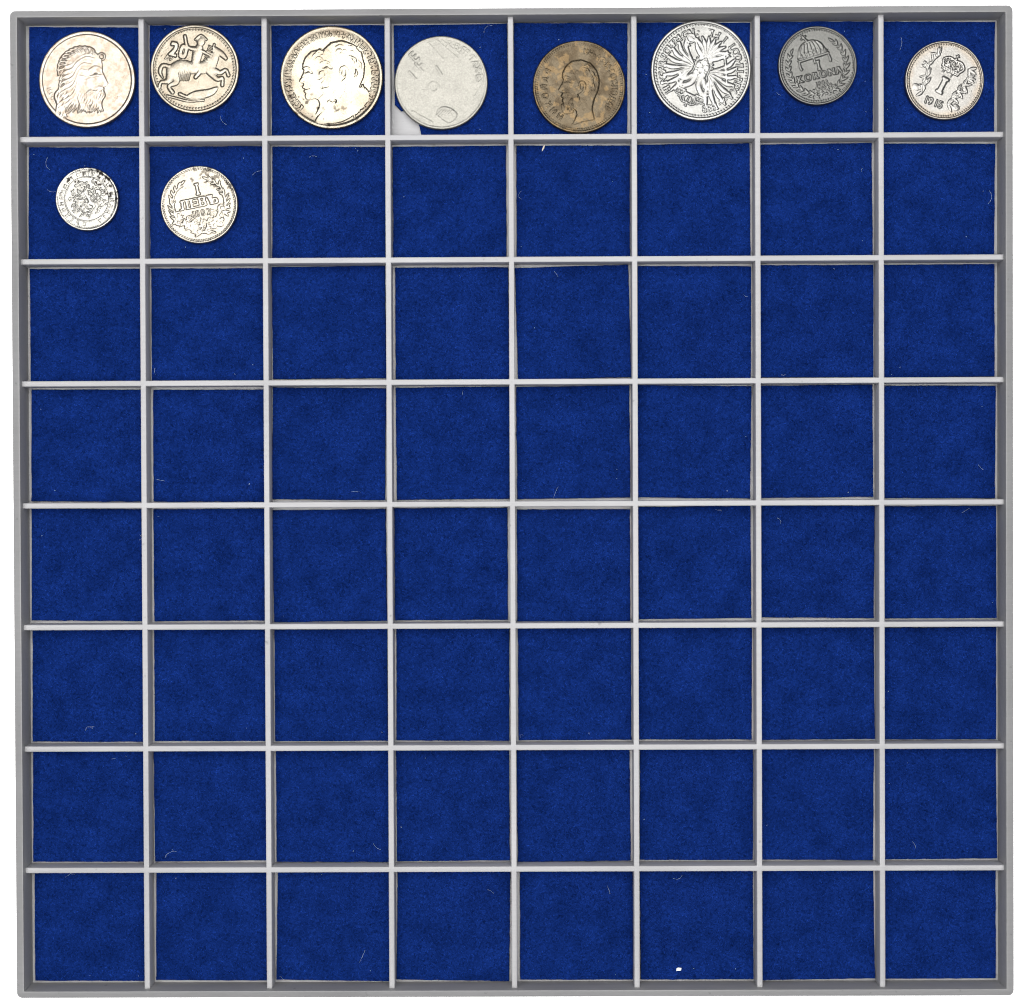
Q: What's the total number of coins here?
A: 10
